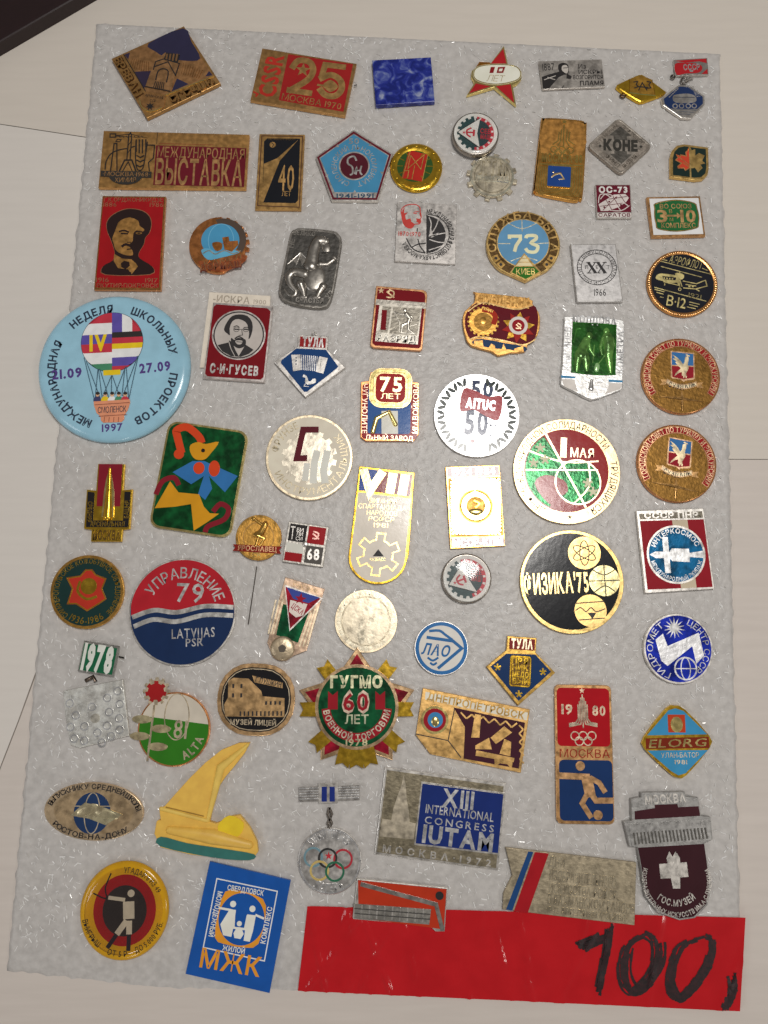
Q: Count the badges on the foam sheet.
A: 69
